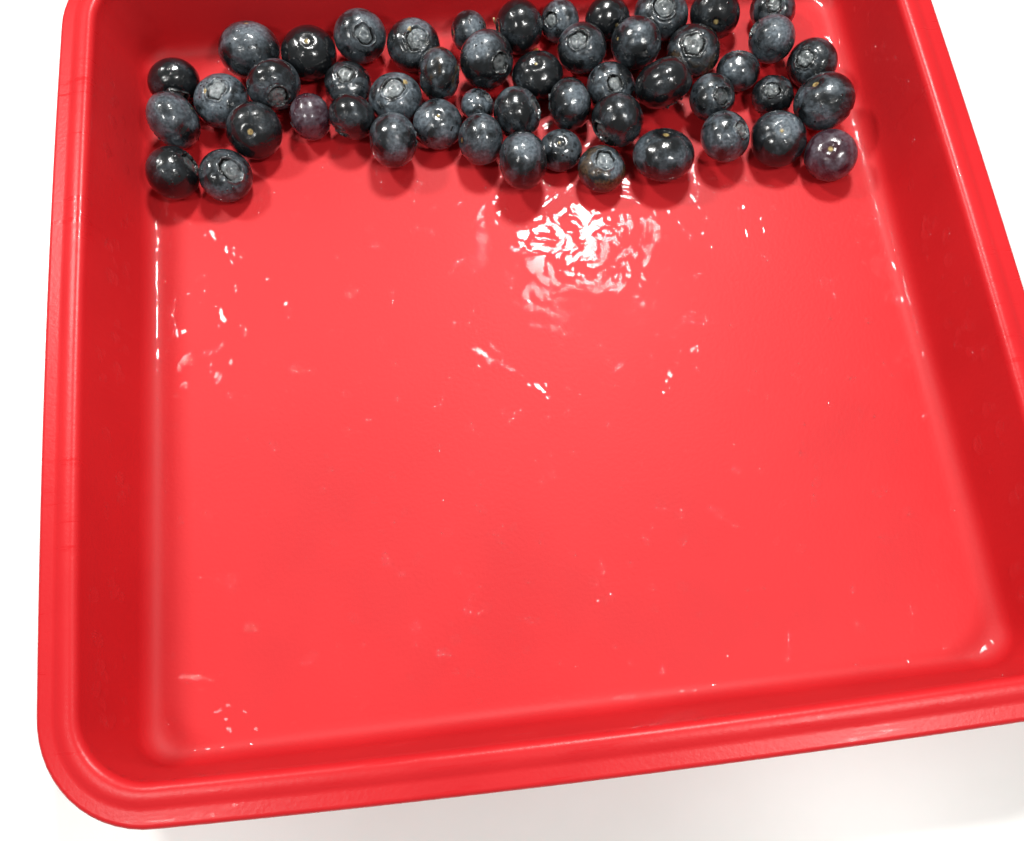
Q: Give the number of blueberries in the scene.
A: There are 50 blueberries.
